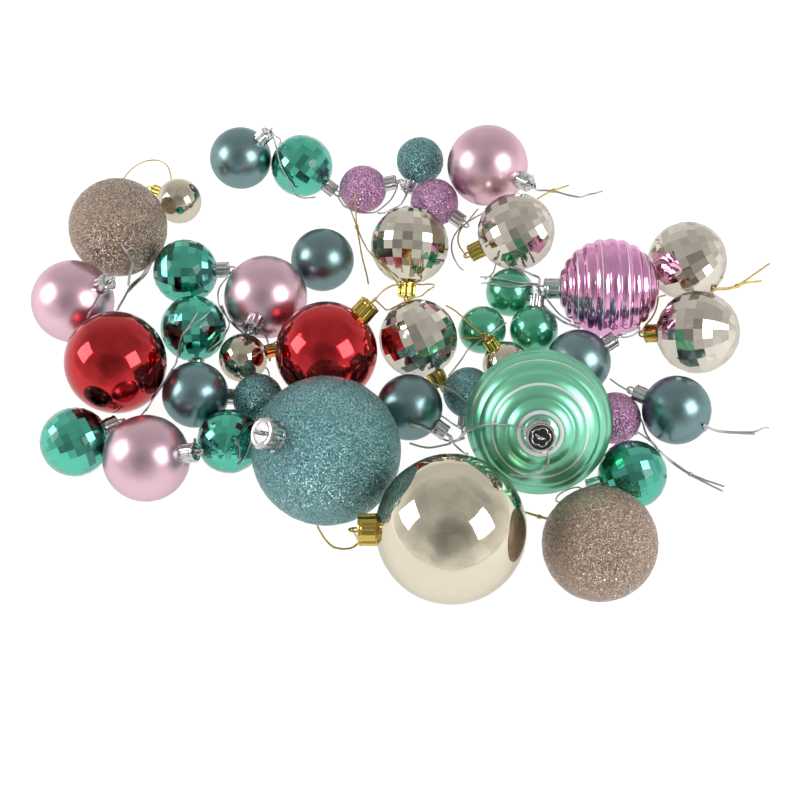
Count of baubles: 41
